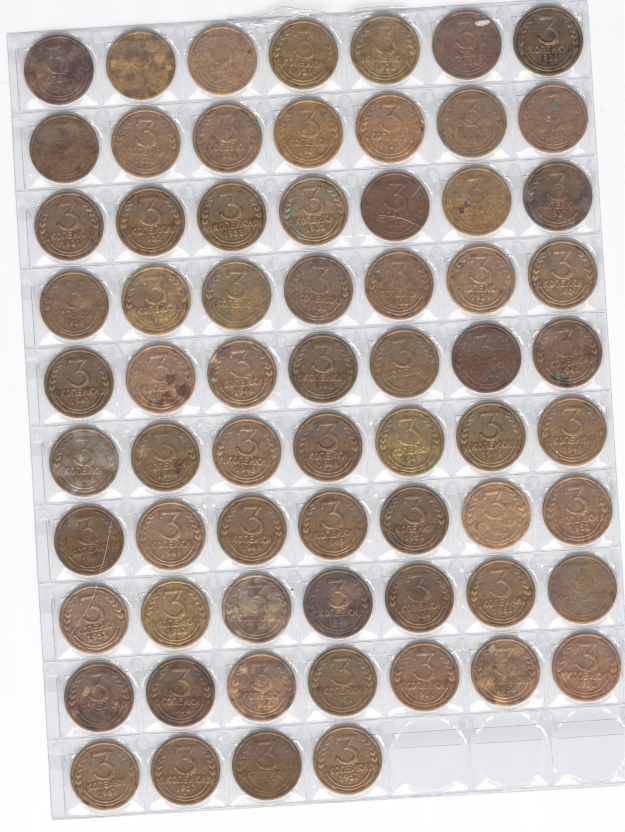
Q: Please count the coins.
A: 67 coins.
